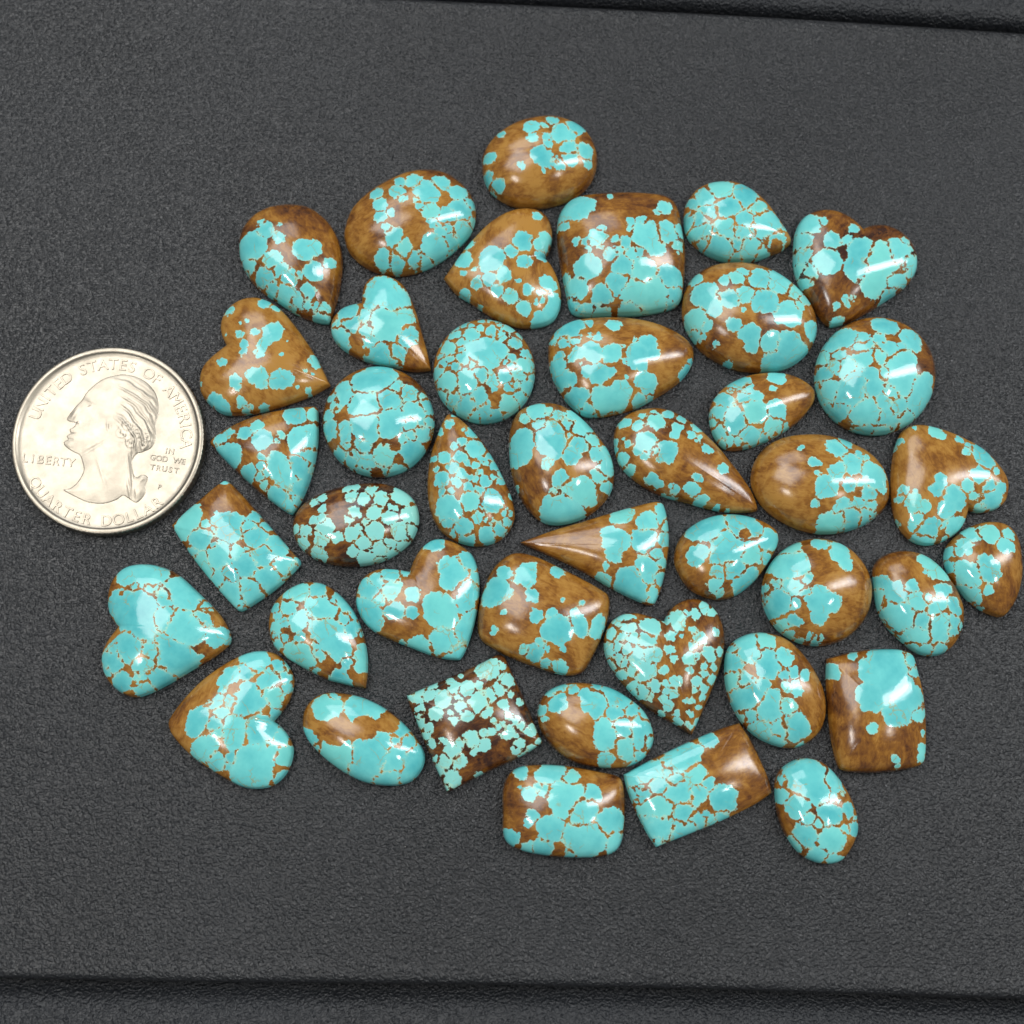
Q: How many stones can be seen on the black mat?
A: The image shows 42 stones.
